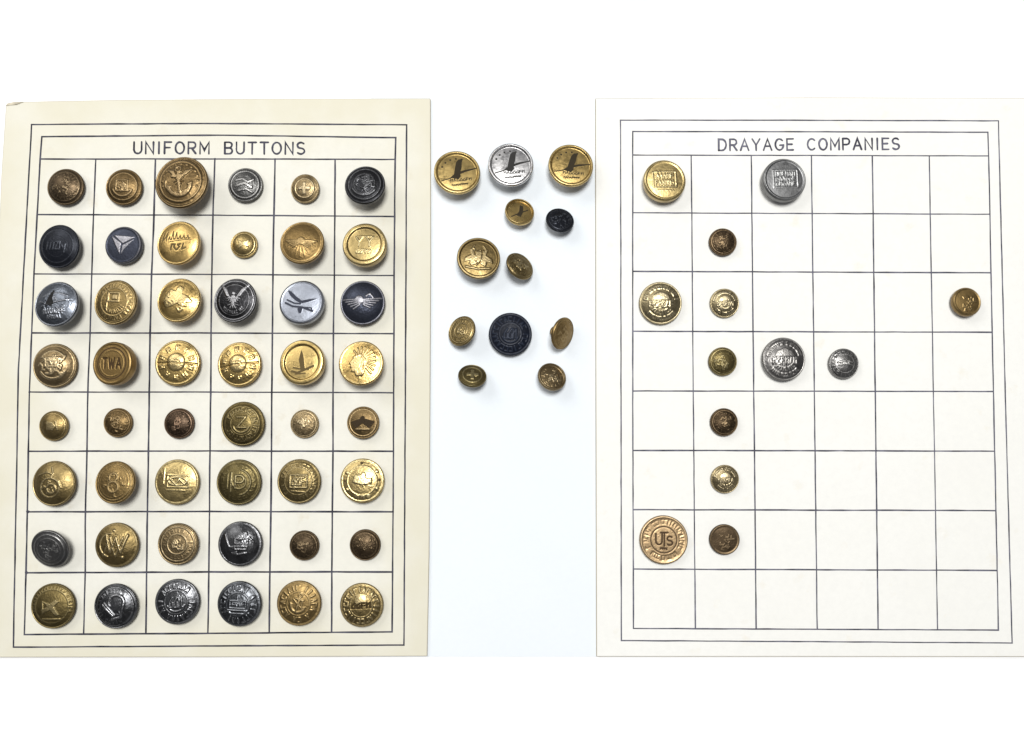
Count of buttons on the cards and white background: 73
